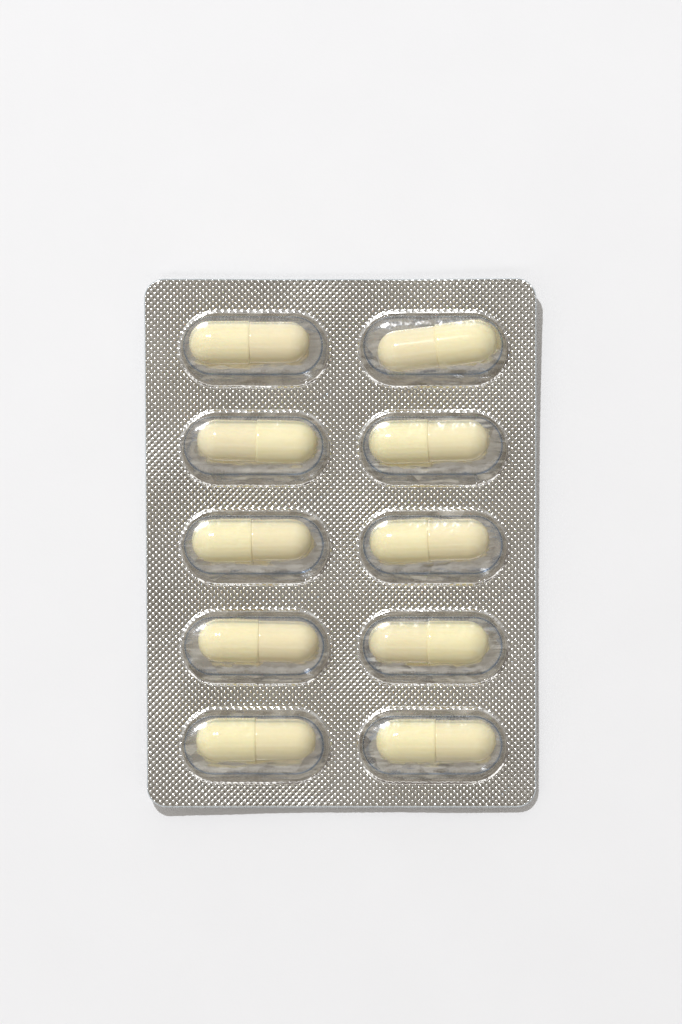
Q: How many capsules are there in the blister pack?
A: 10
